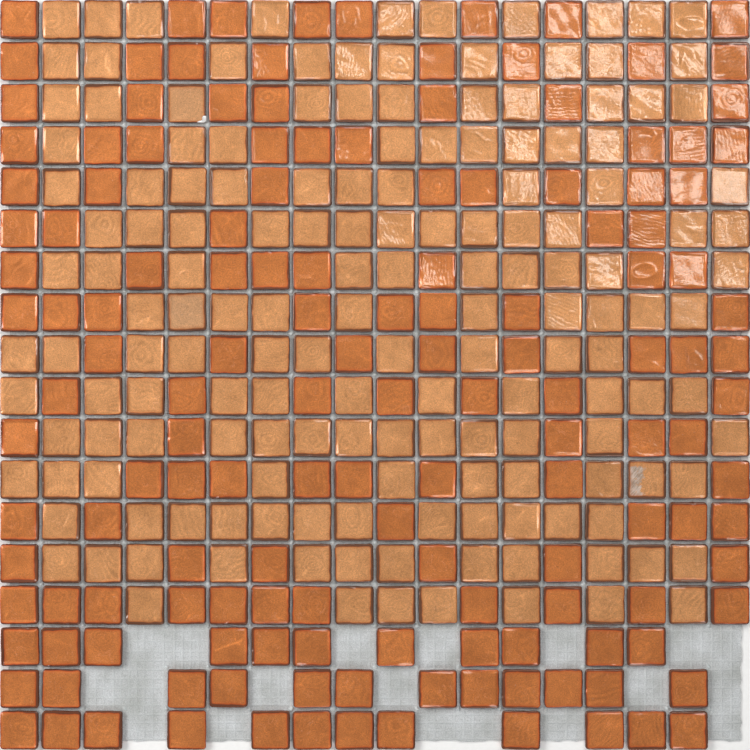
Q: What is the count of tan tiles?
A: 158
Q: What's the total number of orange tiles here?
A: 147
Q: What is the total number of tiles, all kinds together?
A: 305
